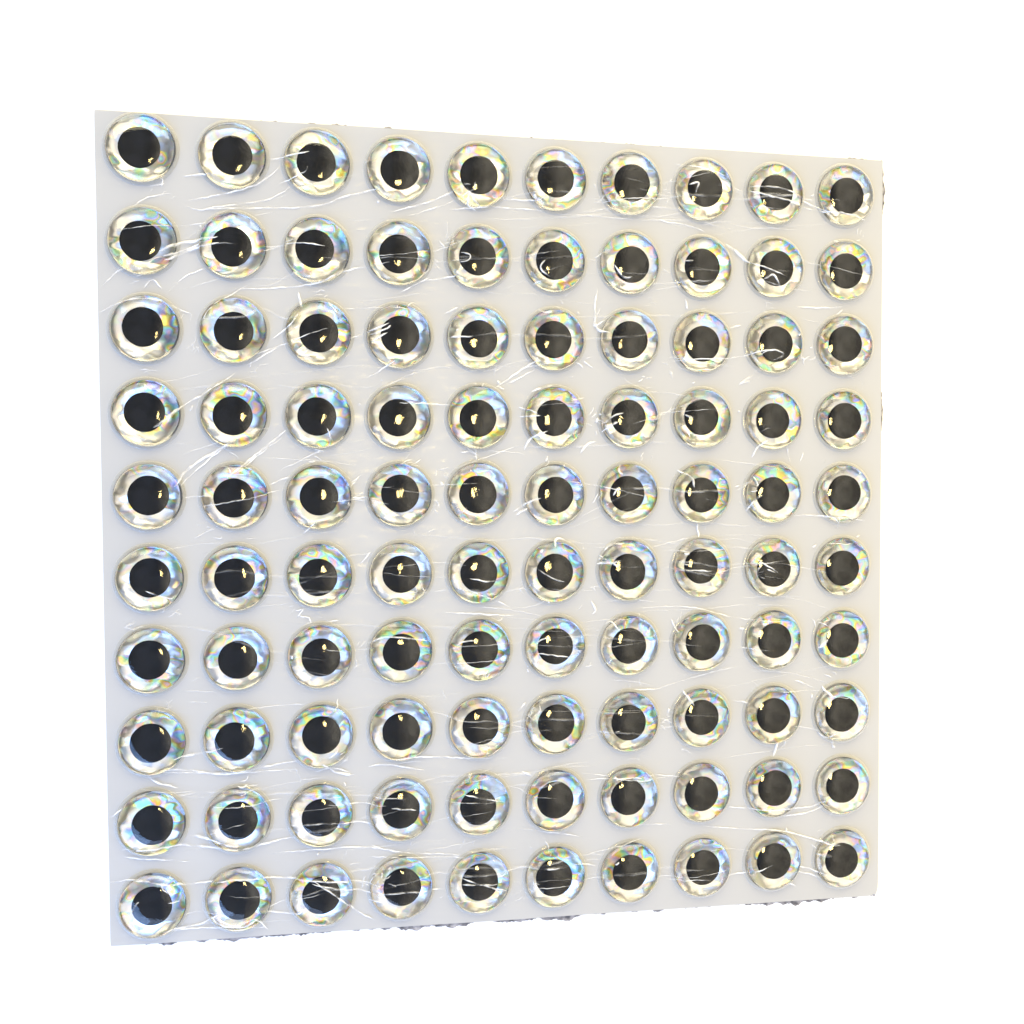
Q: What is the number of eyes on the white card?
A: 100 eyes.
